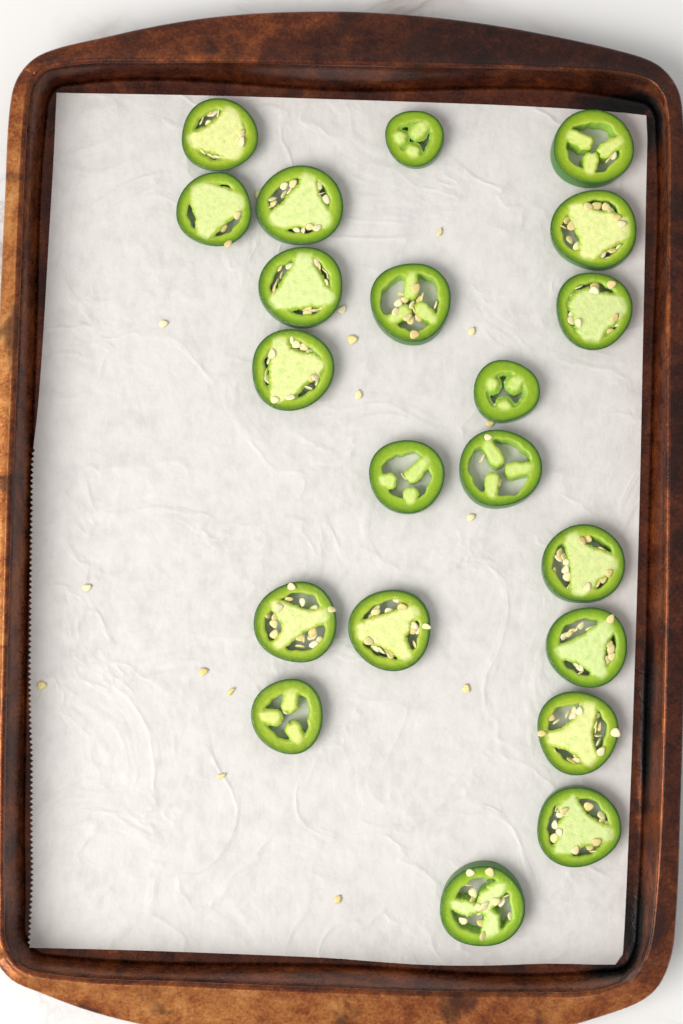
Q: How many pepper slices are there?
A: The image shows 21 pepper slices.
